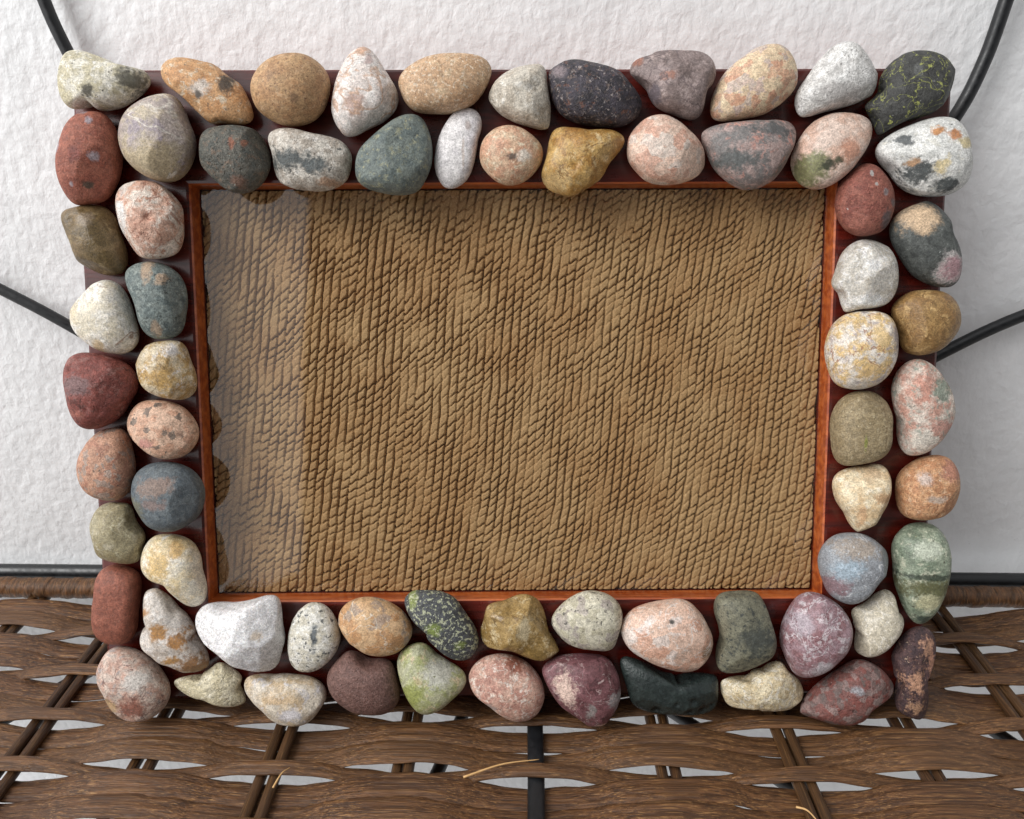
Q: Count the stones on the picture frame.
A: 68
